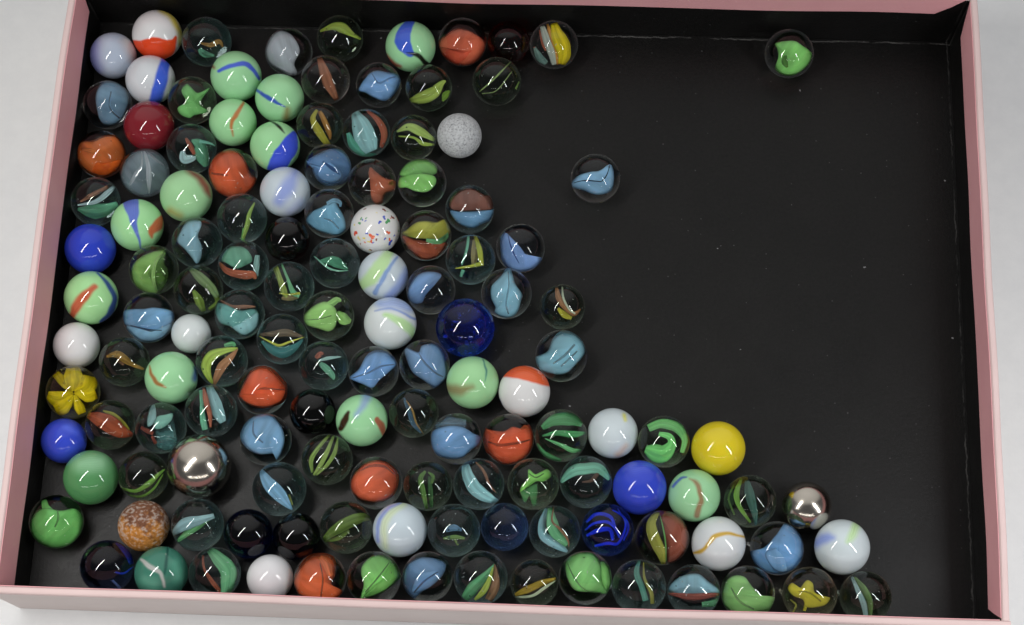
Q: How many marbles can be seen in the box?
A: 135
